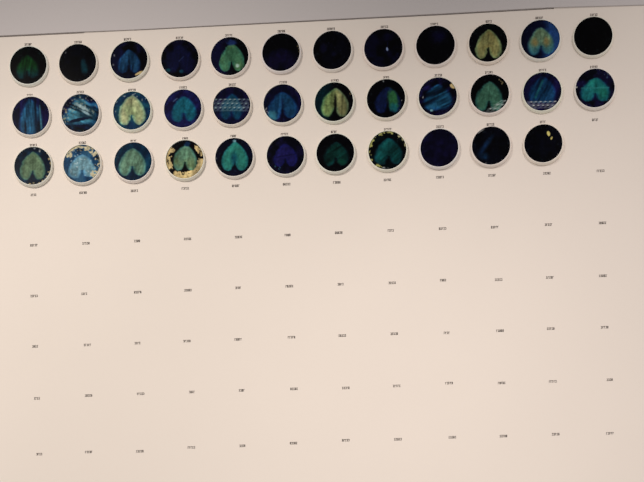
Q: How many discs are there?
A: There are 35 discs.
